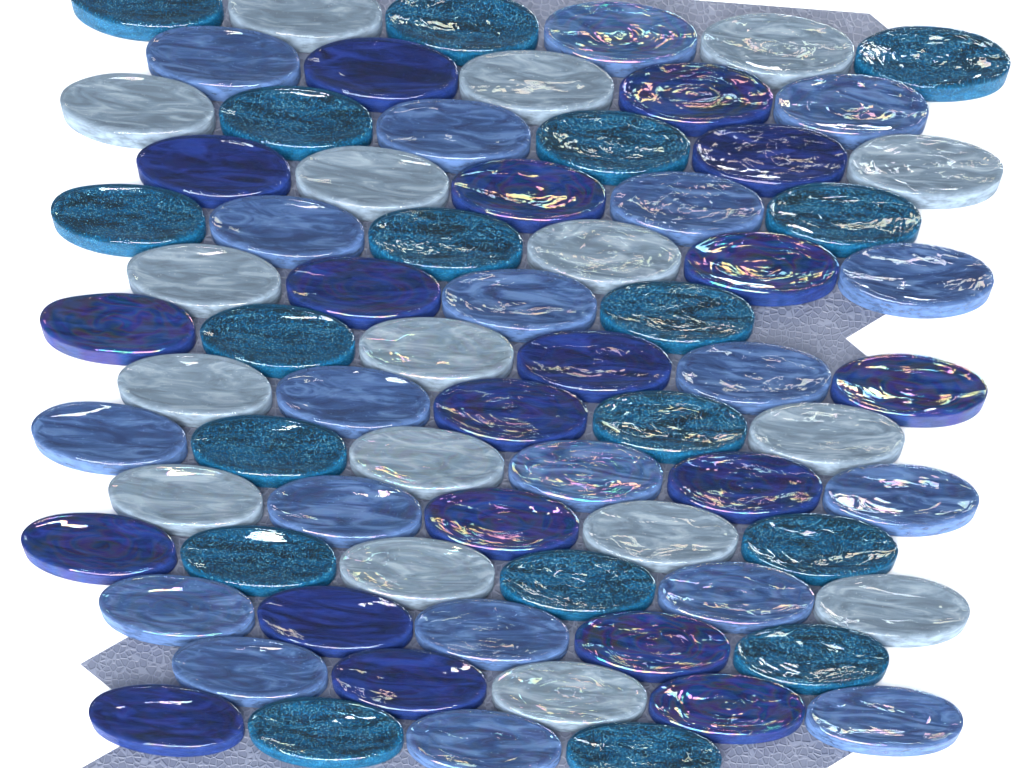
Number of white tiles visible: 17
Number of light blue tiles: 20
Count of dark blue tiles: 19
